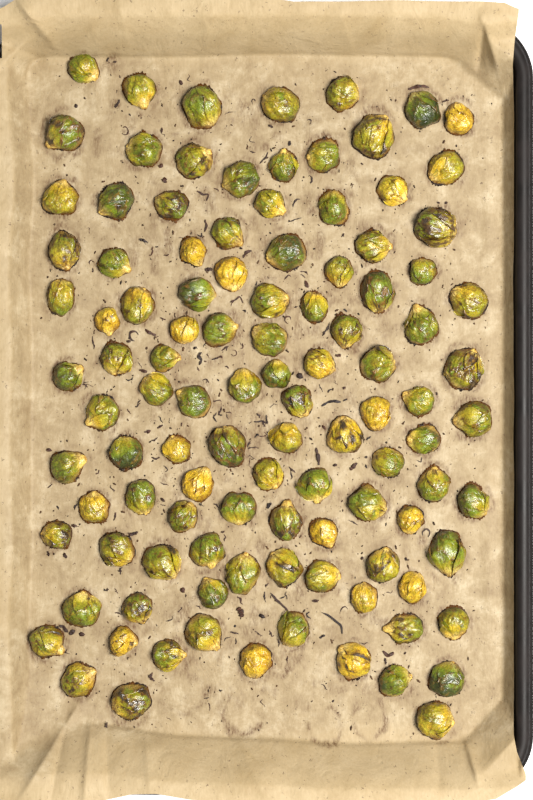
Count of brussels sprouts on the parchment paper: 108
